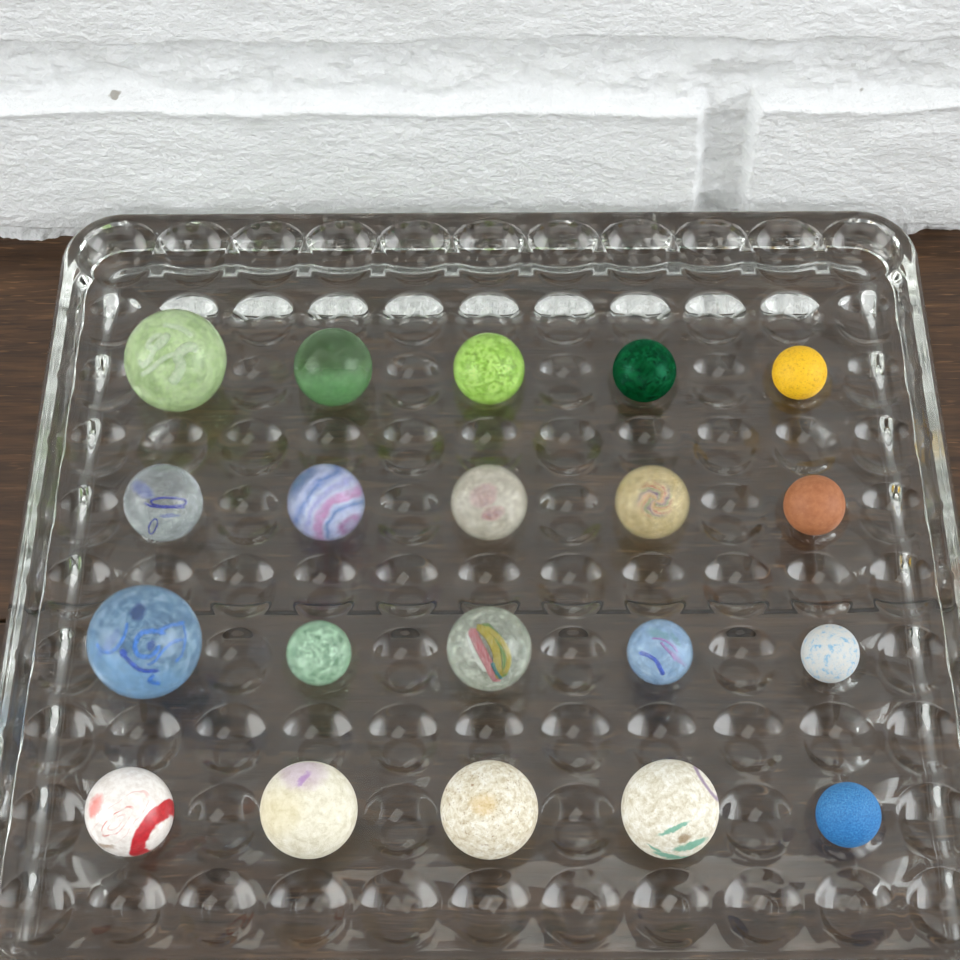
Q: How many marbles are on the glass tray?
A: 20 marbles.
